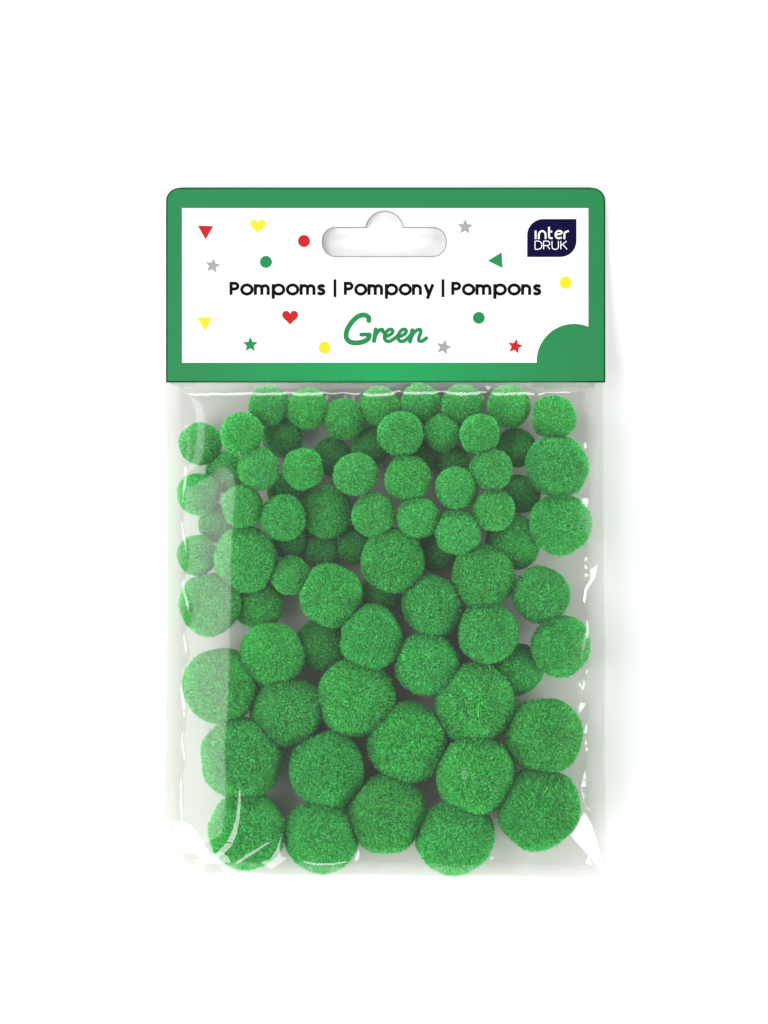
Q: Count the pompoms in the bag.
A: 76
